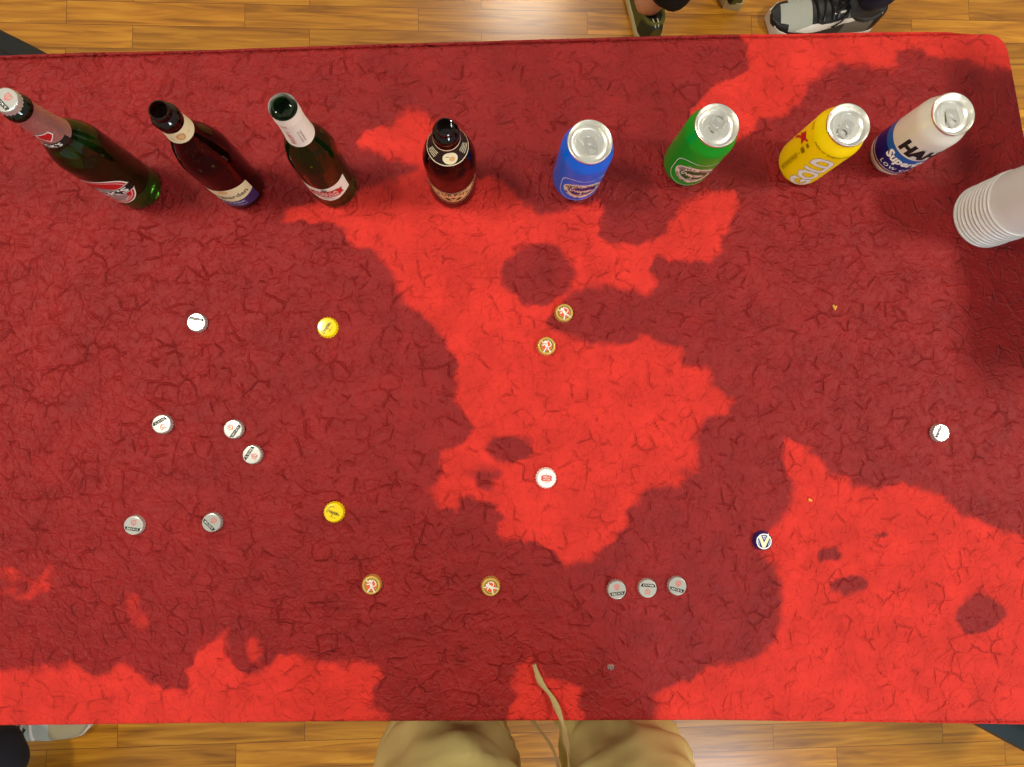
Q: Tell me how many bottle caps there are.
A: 19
